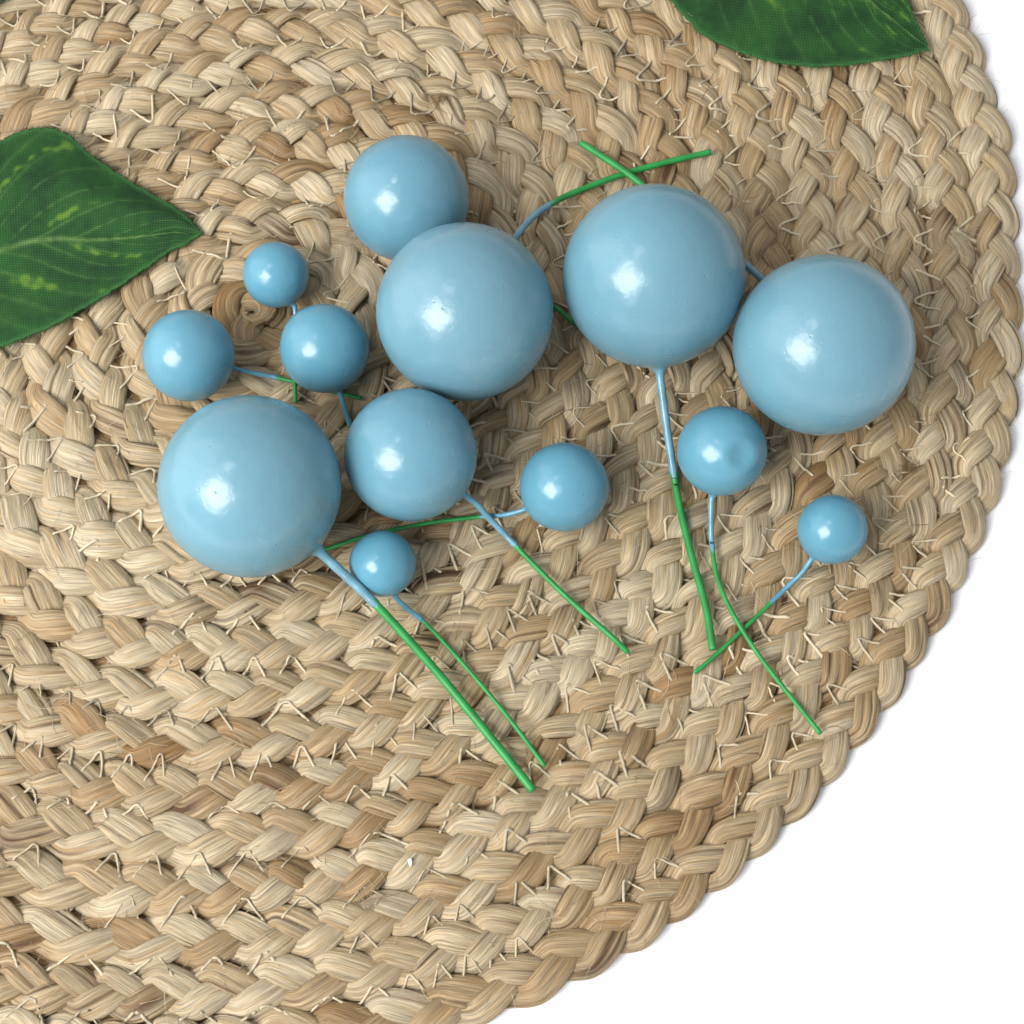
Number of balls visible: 13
